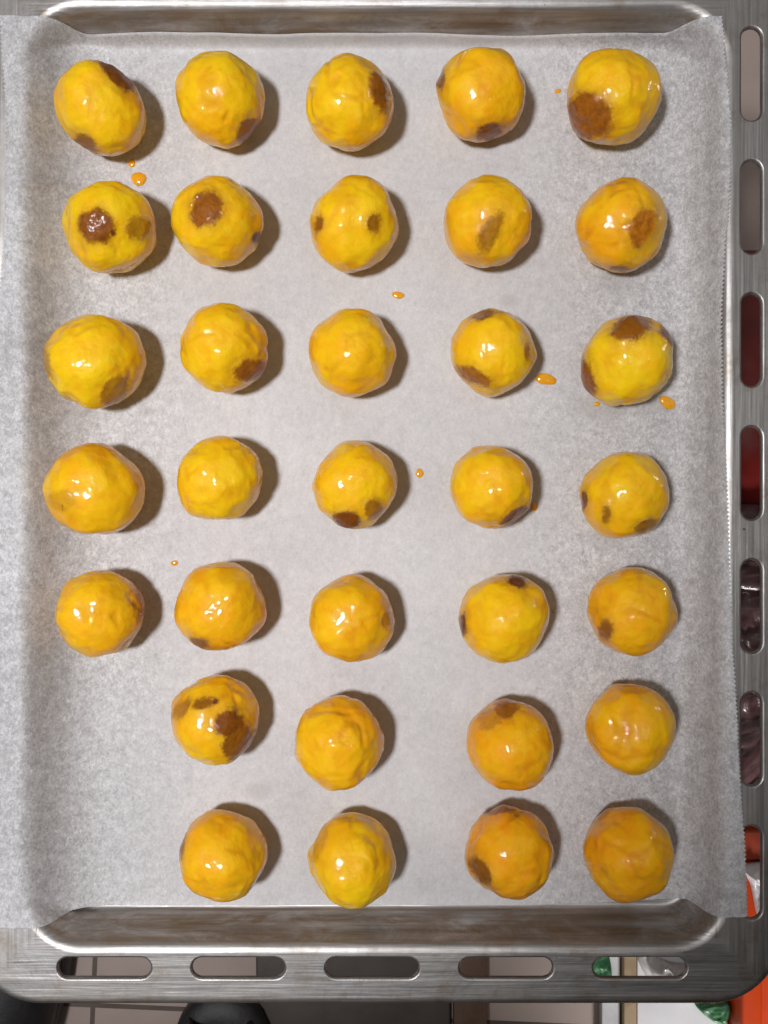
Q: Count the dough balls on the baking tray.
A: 33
